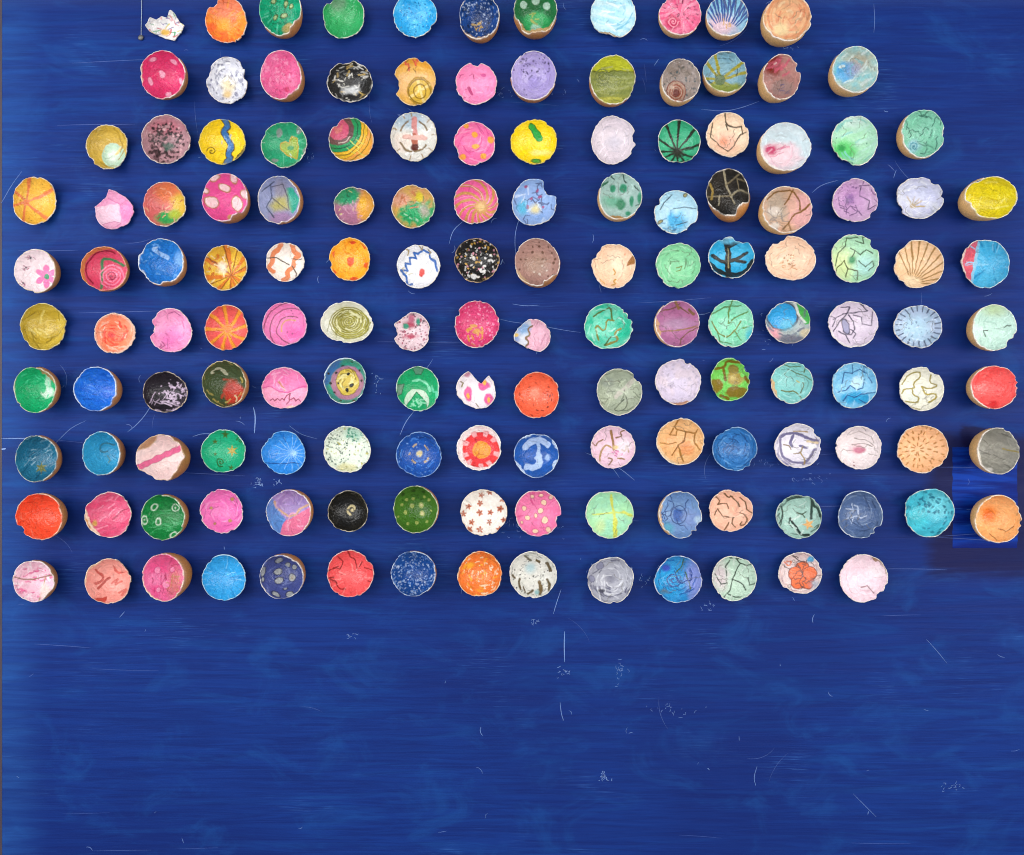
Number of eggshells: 147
